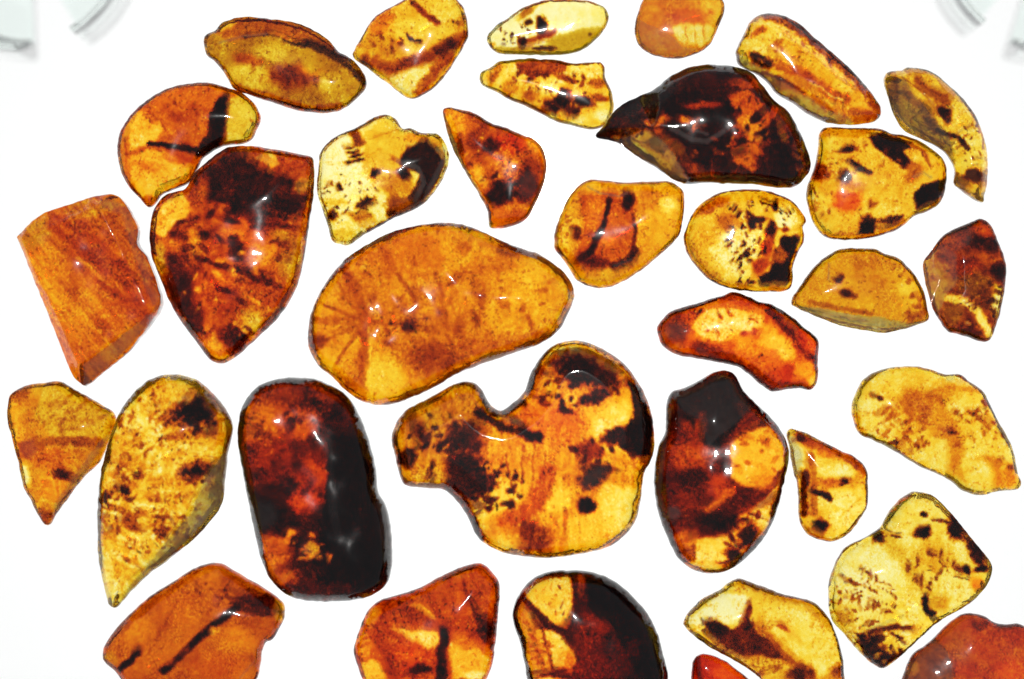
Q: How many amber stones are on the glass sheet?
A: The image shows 34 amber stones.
